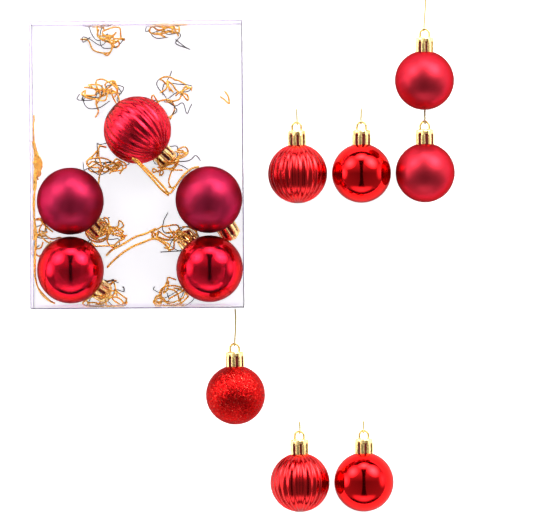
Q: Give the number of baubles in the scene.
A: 12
